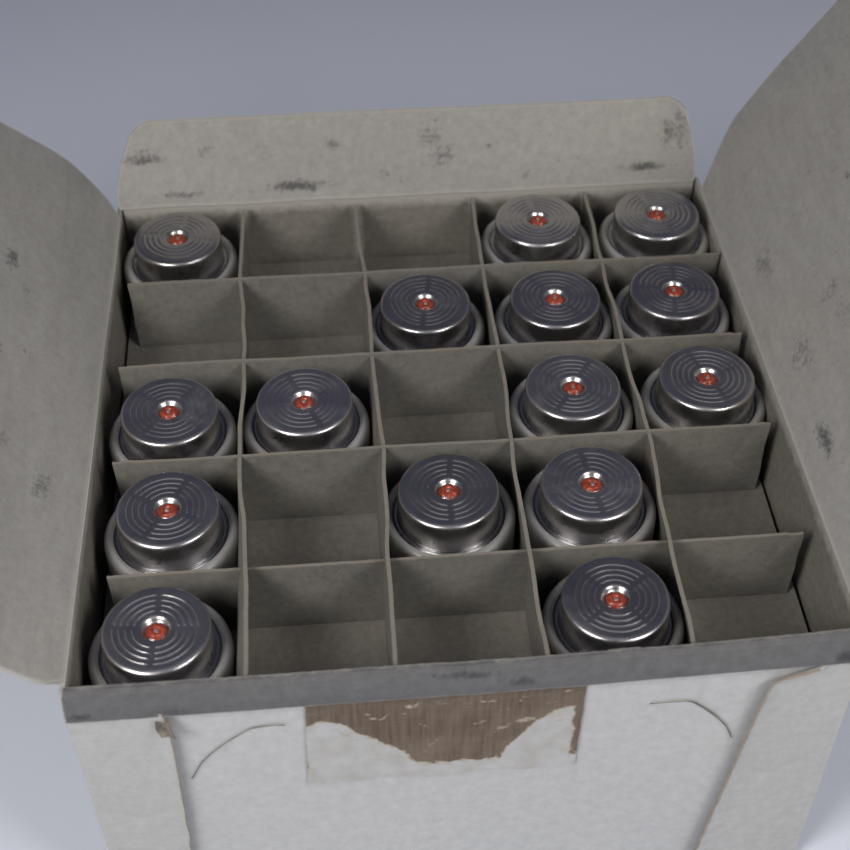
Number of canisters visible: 15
